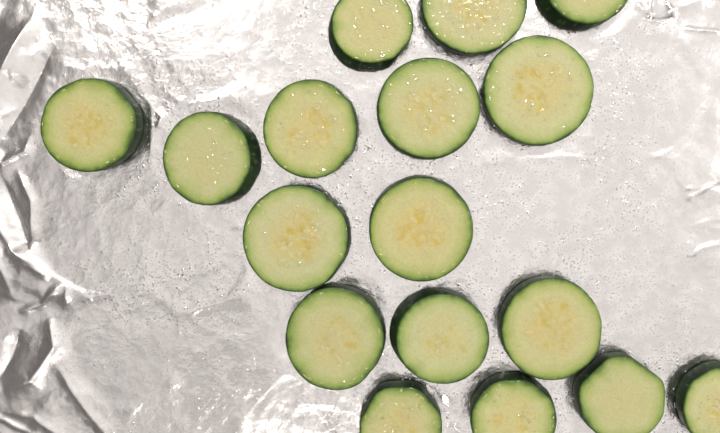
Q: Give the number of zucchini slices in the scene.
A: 17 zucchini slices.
